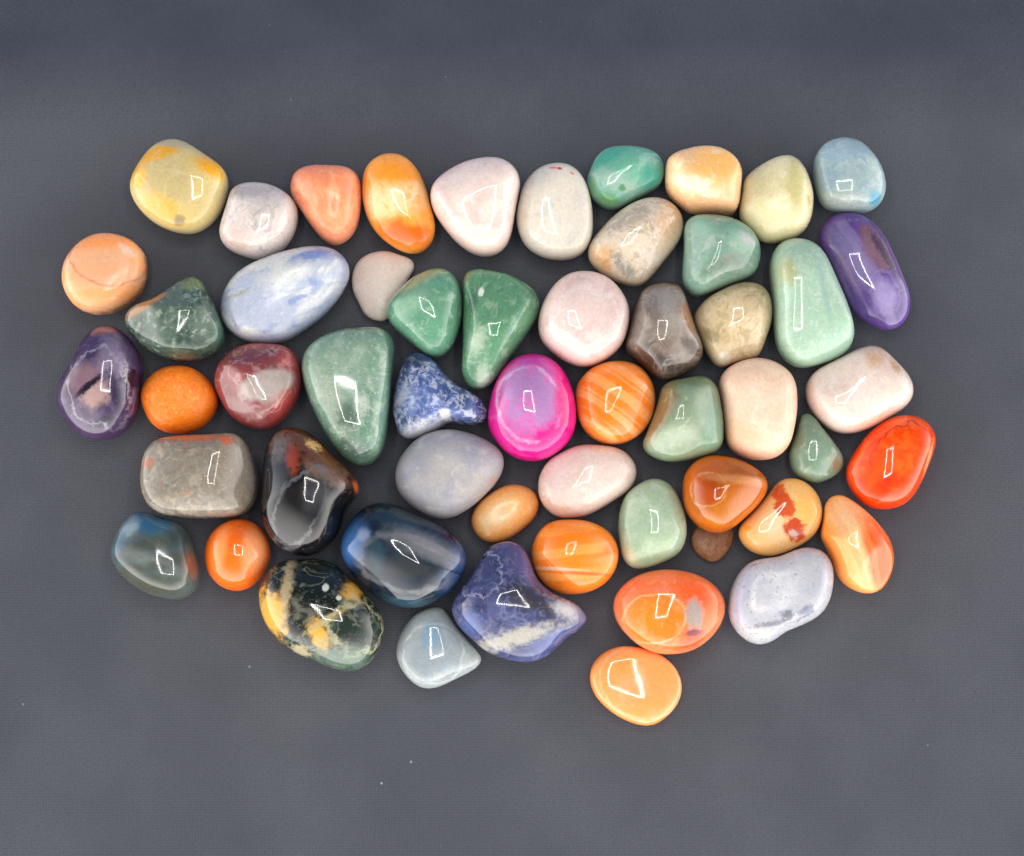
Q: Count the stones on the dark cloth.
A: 55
